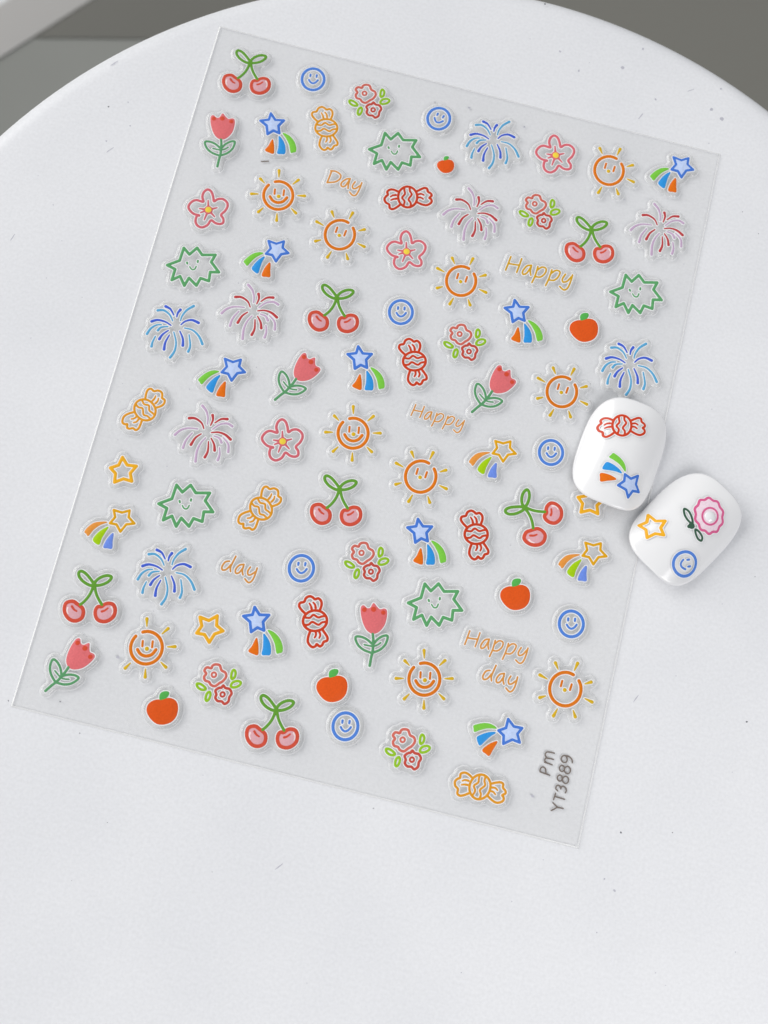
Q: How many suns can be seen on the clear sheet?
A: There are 10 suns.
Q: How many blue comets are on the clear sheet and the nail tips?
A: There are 10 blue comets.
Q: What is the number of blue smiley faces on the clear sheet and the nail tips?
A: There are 8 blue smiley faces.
